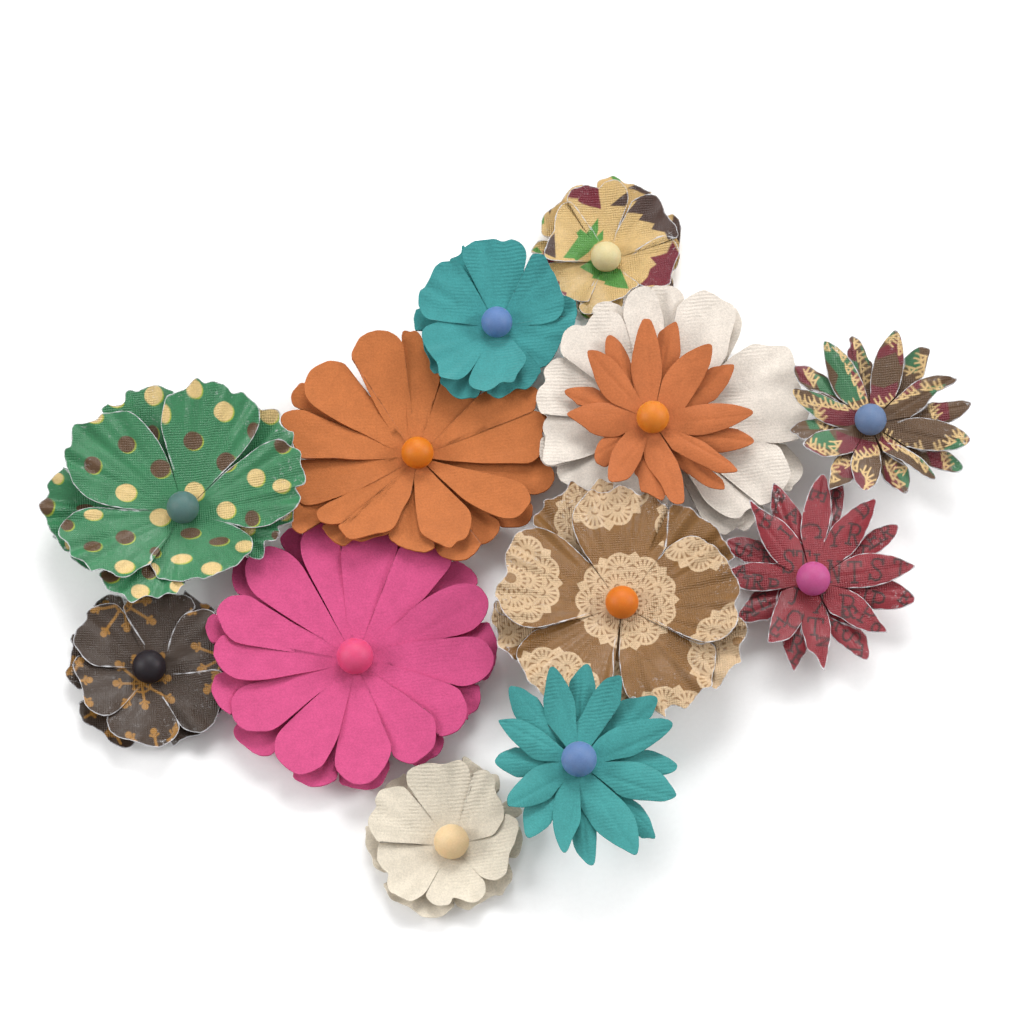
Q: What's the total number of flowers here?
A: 13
